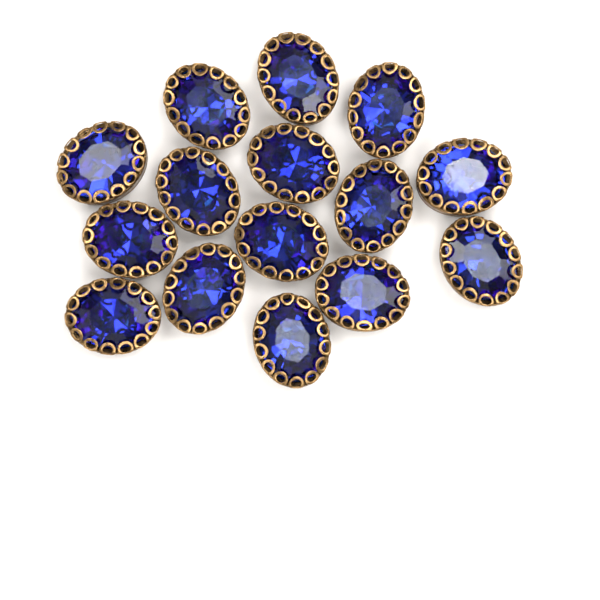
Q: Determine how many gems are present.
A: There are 15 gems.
